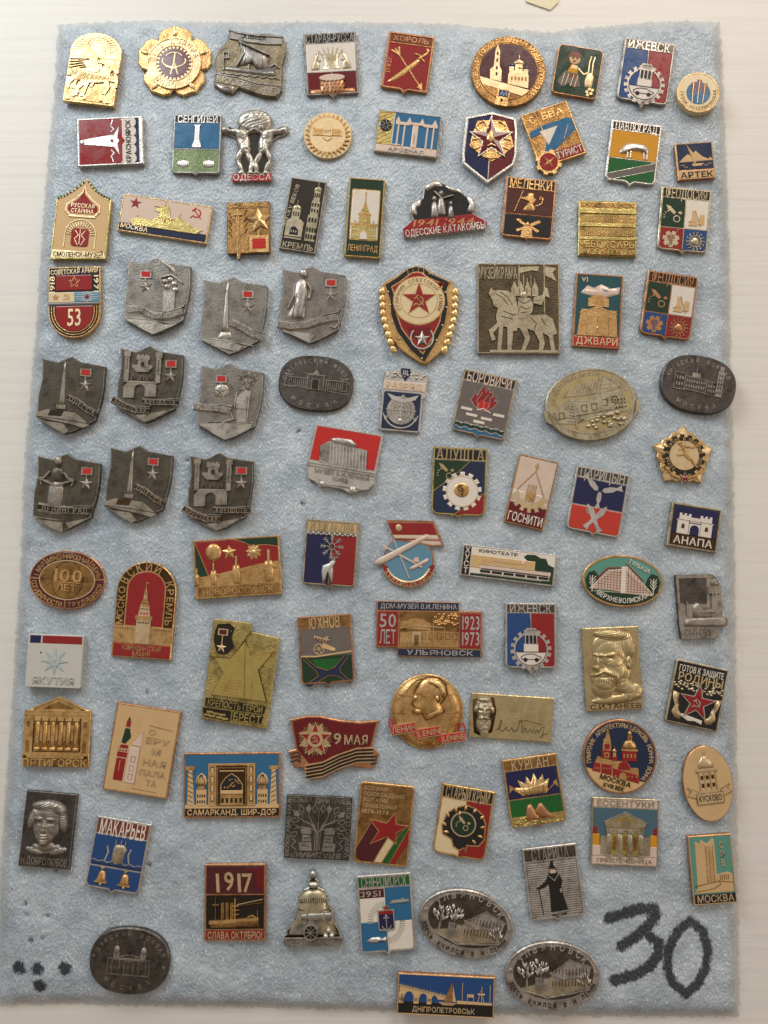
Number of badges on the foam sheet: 91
